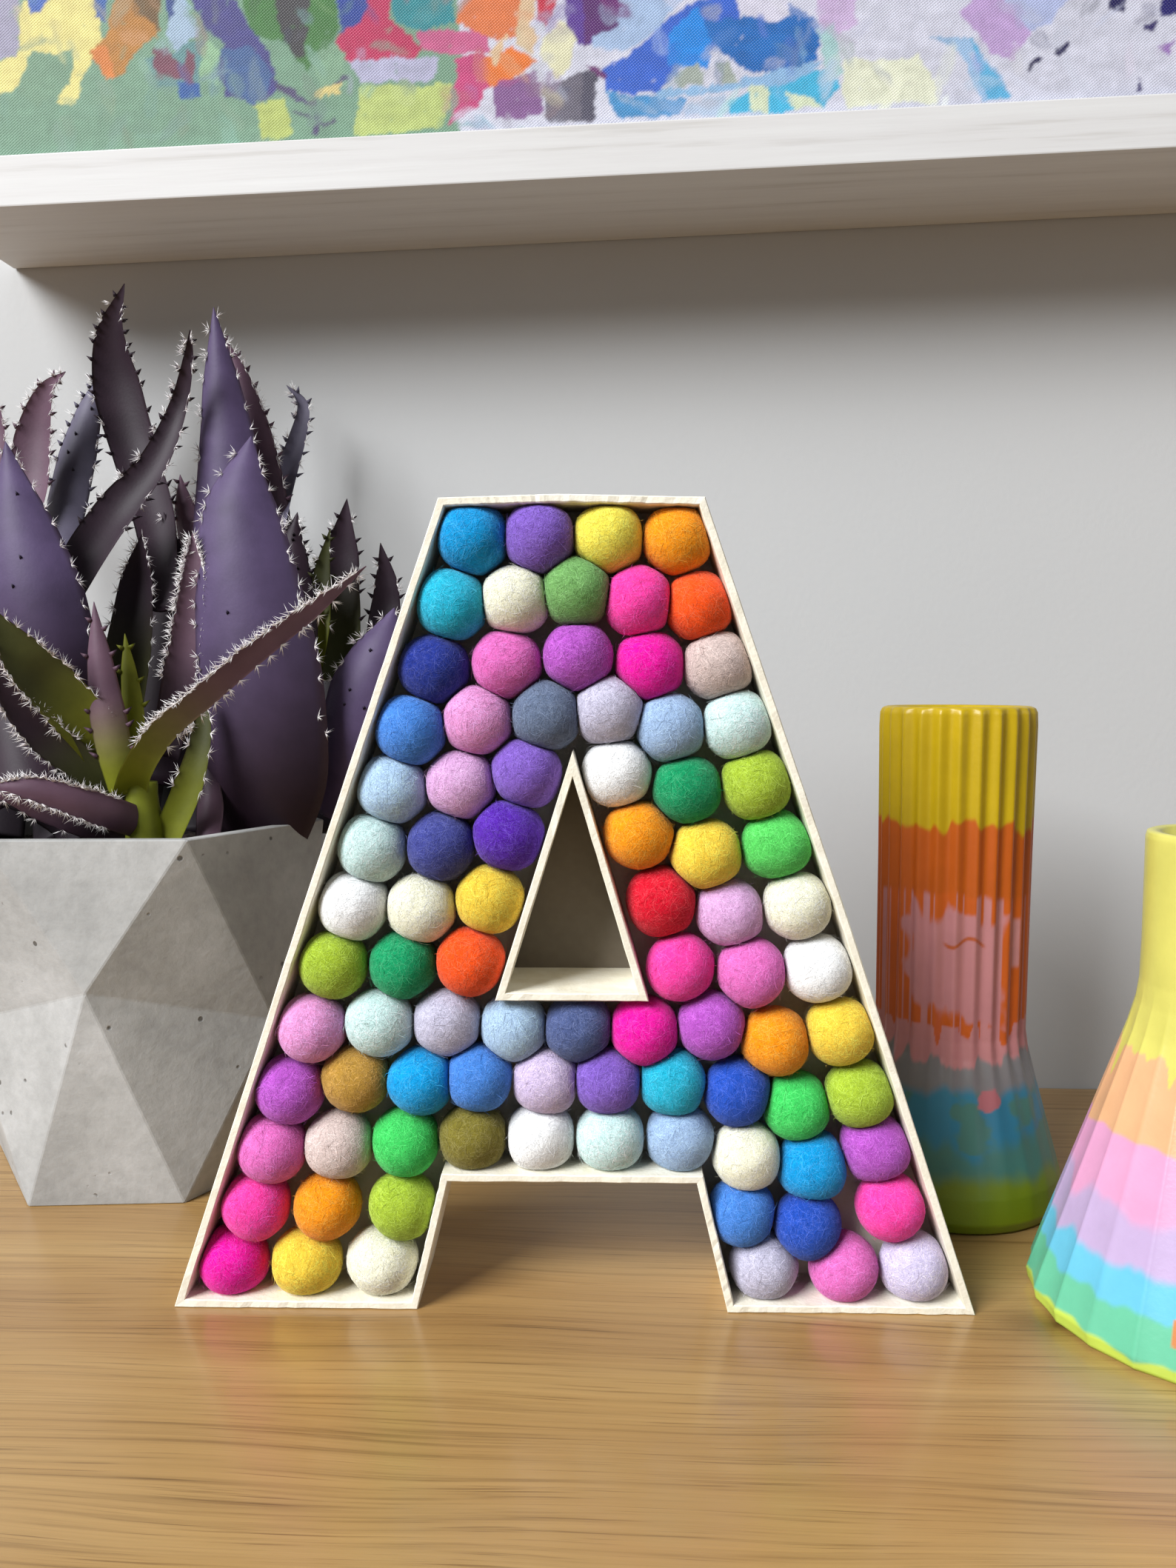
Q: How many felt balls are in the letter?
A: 85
